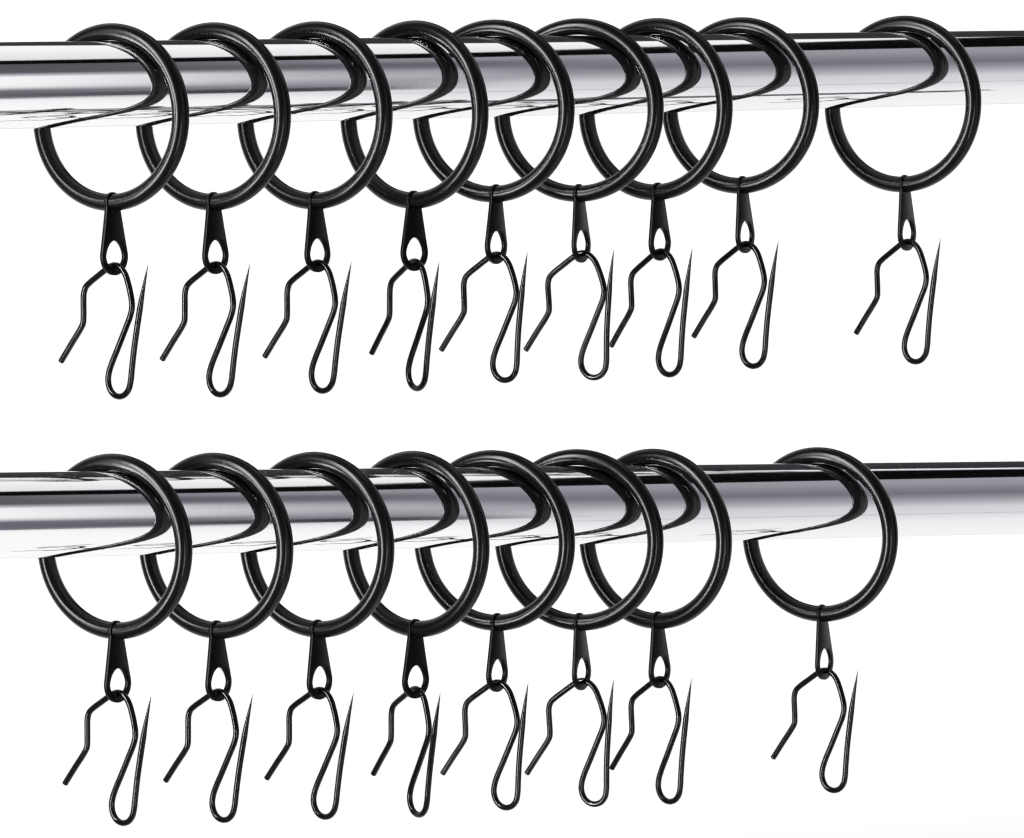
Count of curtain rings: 17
